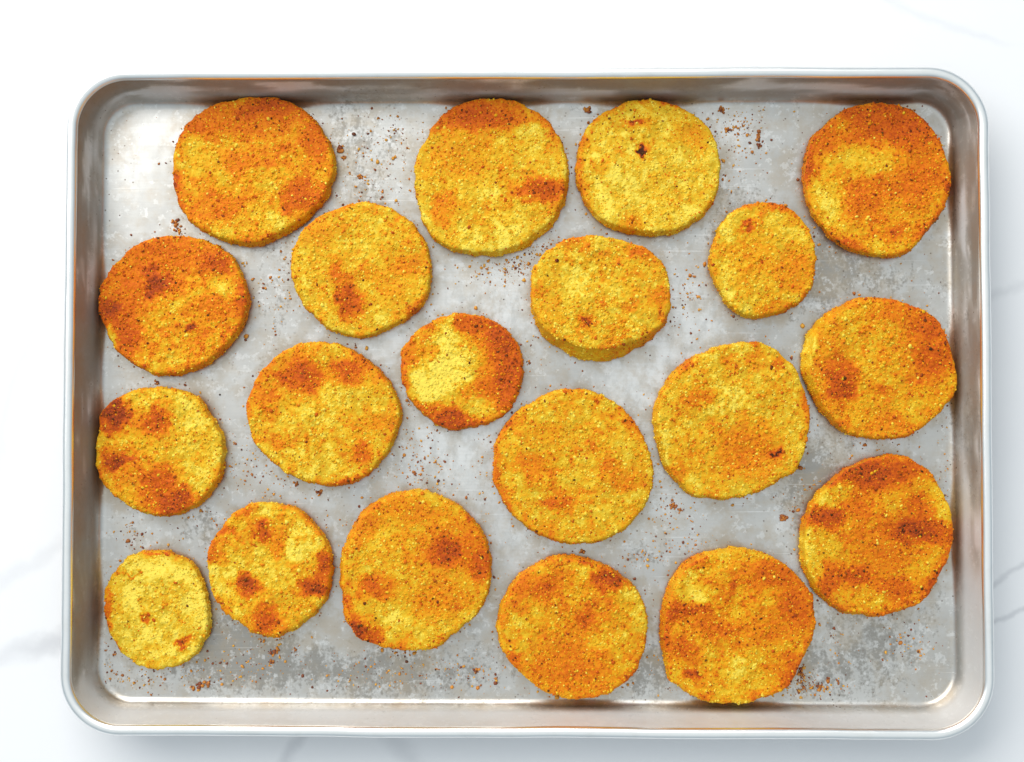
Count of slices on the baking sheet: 20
